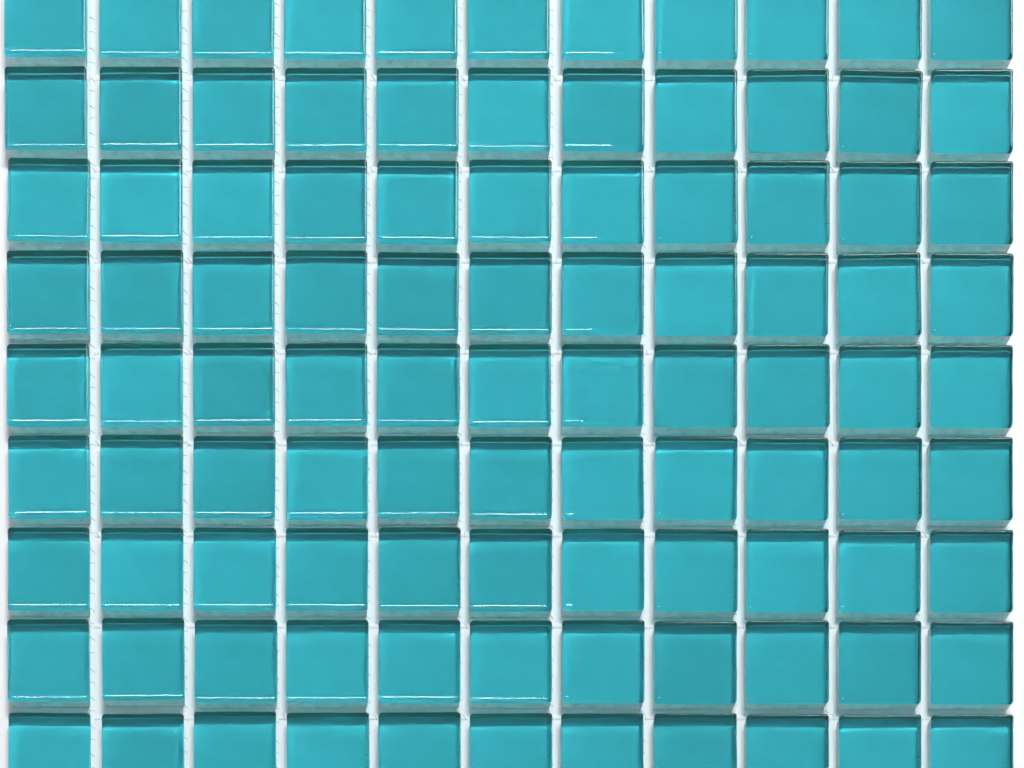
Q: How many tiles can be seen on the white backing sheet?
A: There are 99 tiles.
